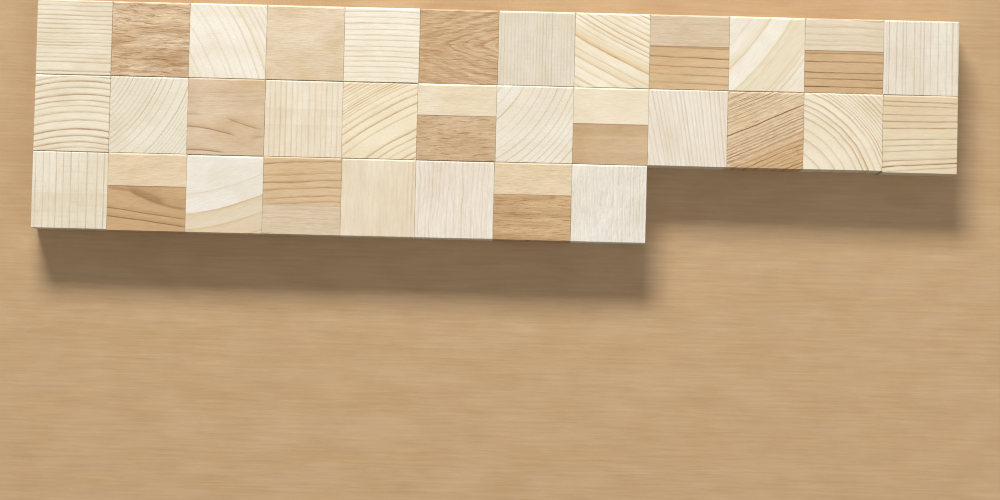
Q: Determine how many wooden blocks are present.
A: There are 32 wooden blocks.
